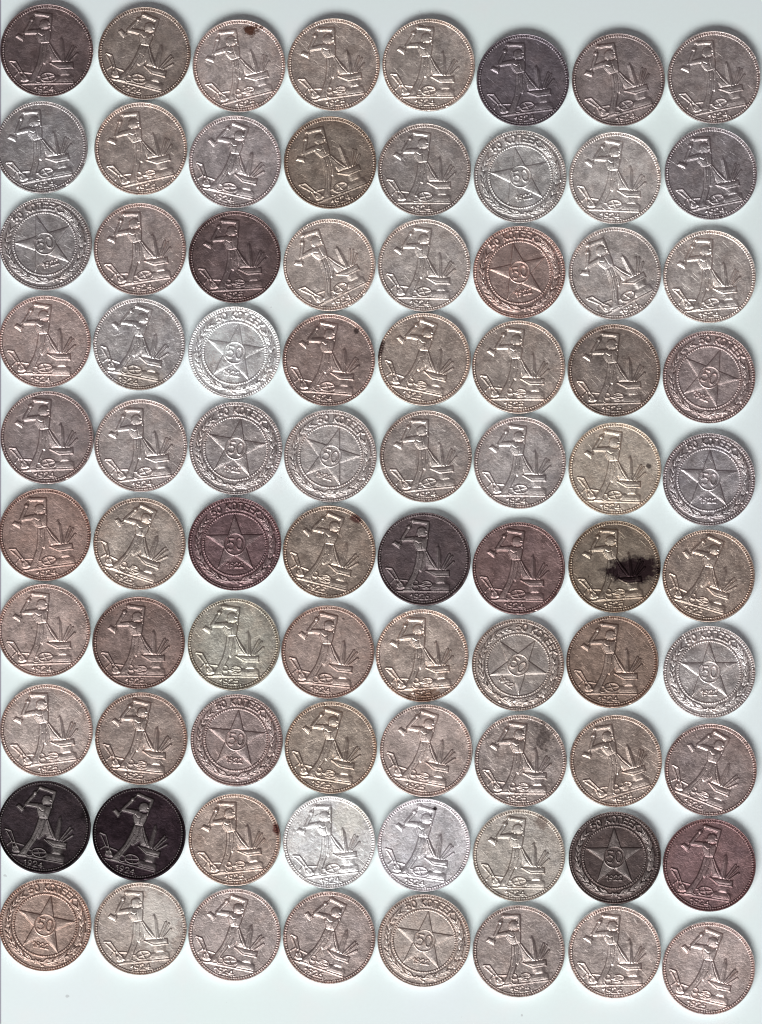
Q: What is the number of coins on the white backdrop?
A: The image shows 80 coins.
